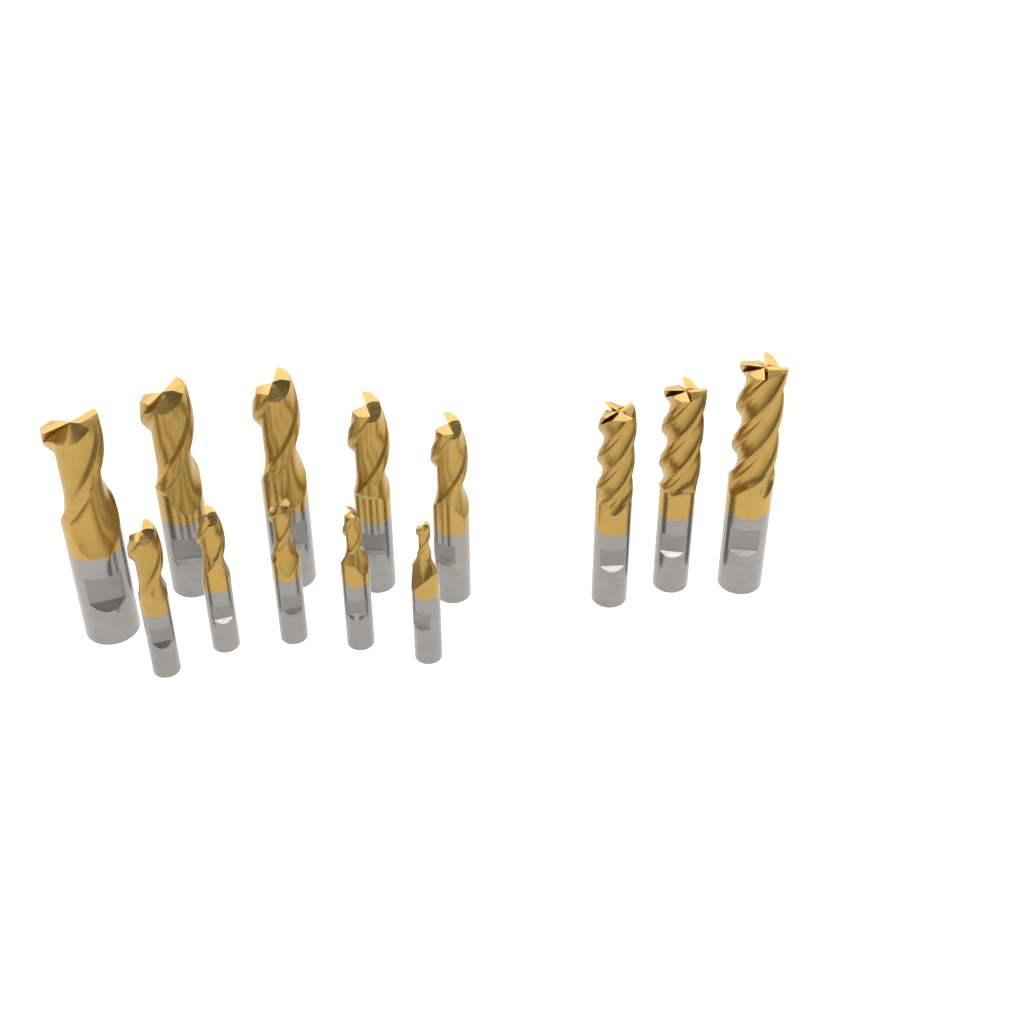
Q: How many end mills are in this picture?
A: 13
